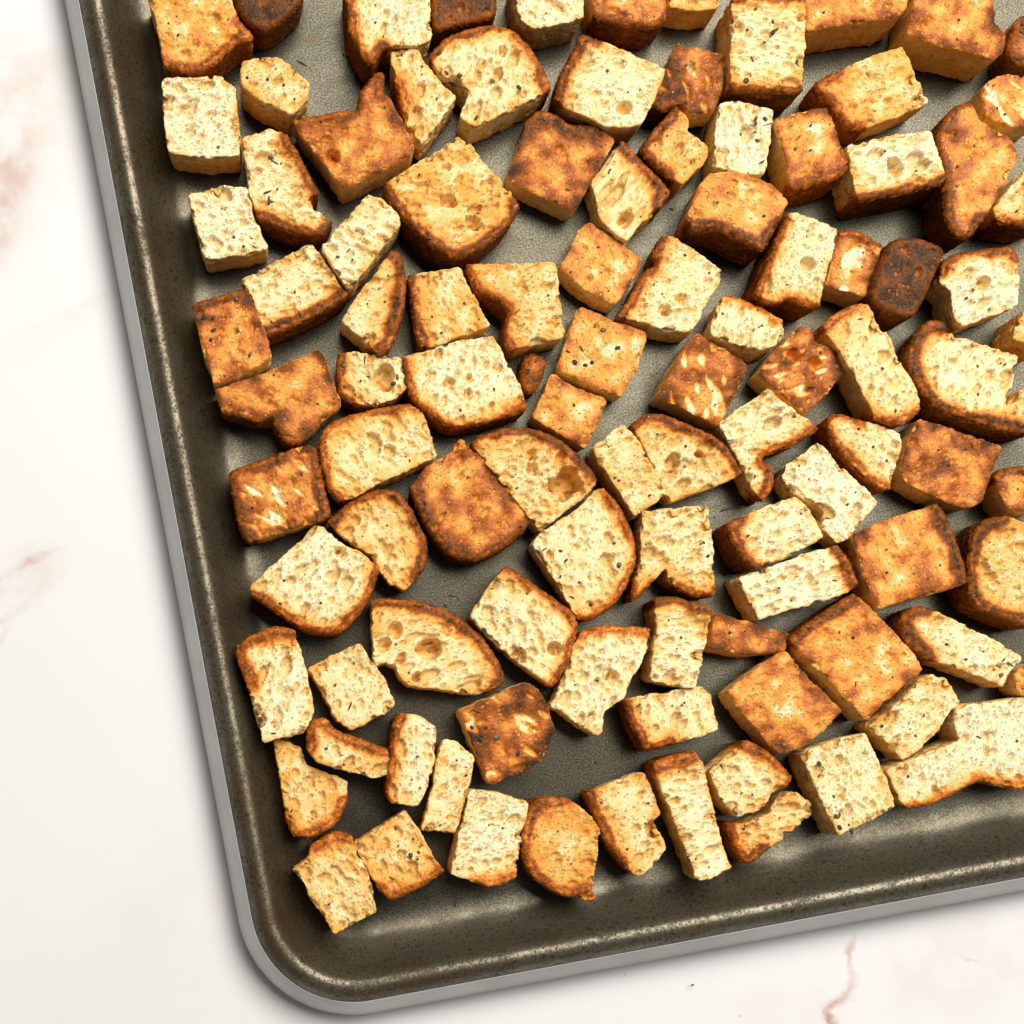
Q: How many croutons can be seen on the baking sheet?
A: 103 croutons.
